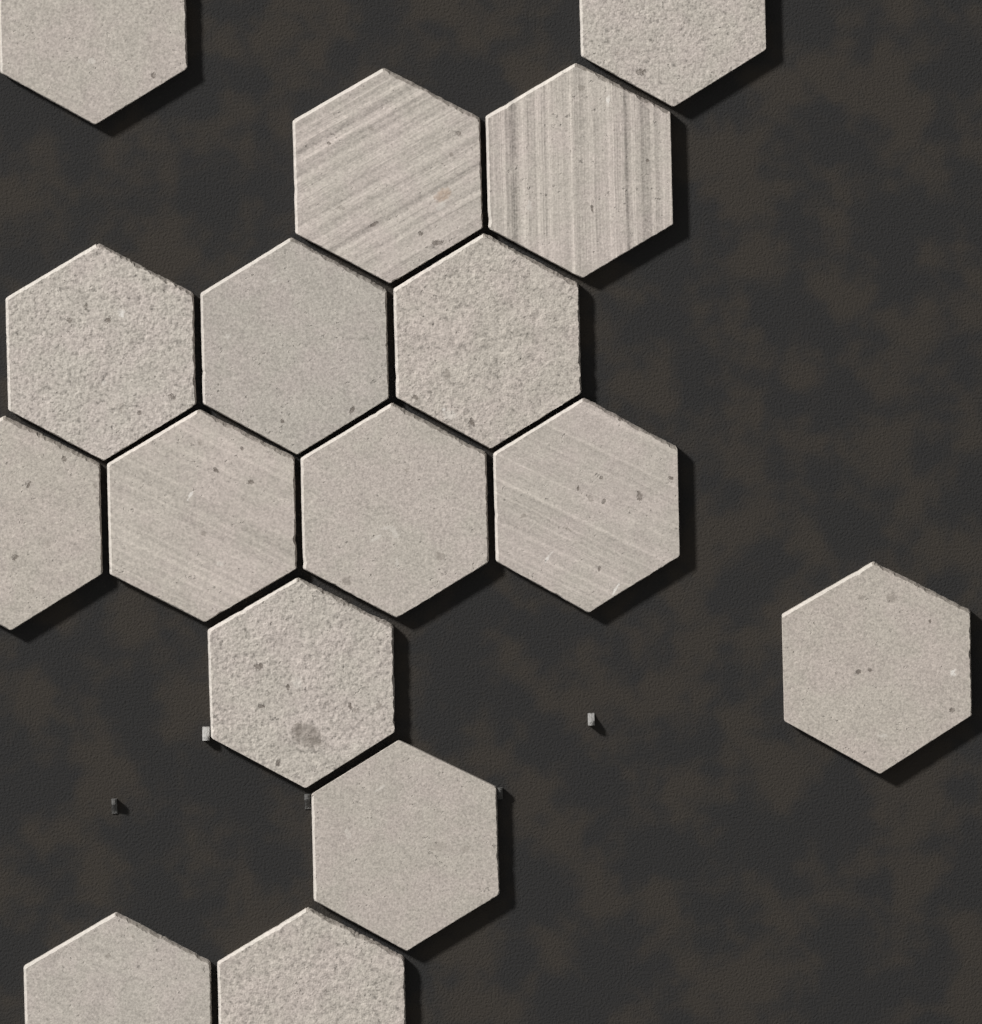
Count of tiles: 16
